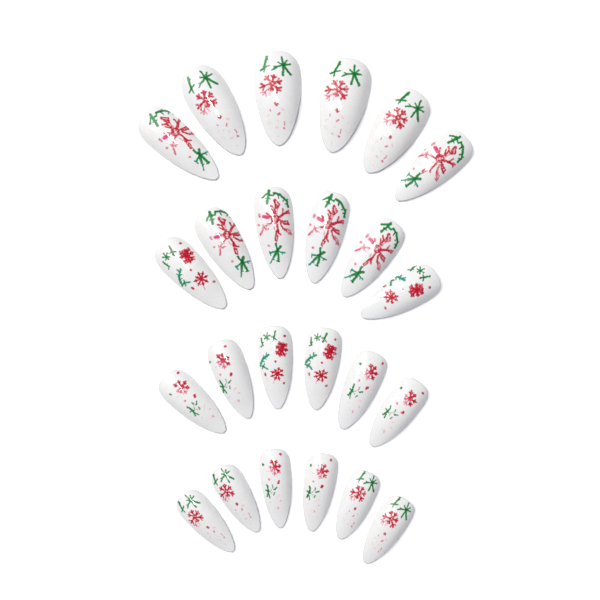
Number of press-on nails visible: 24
